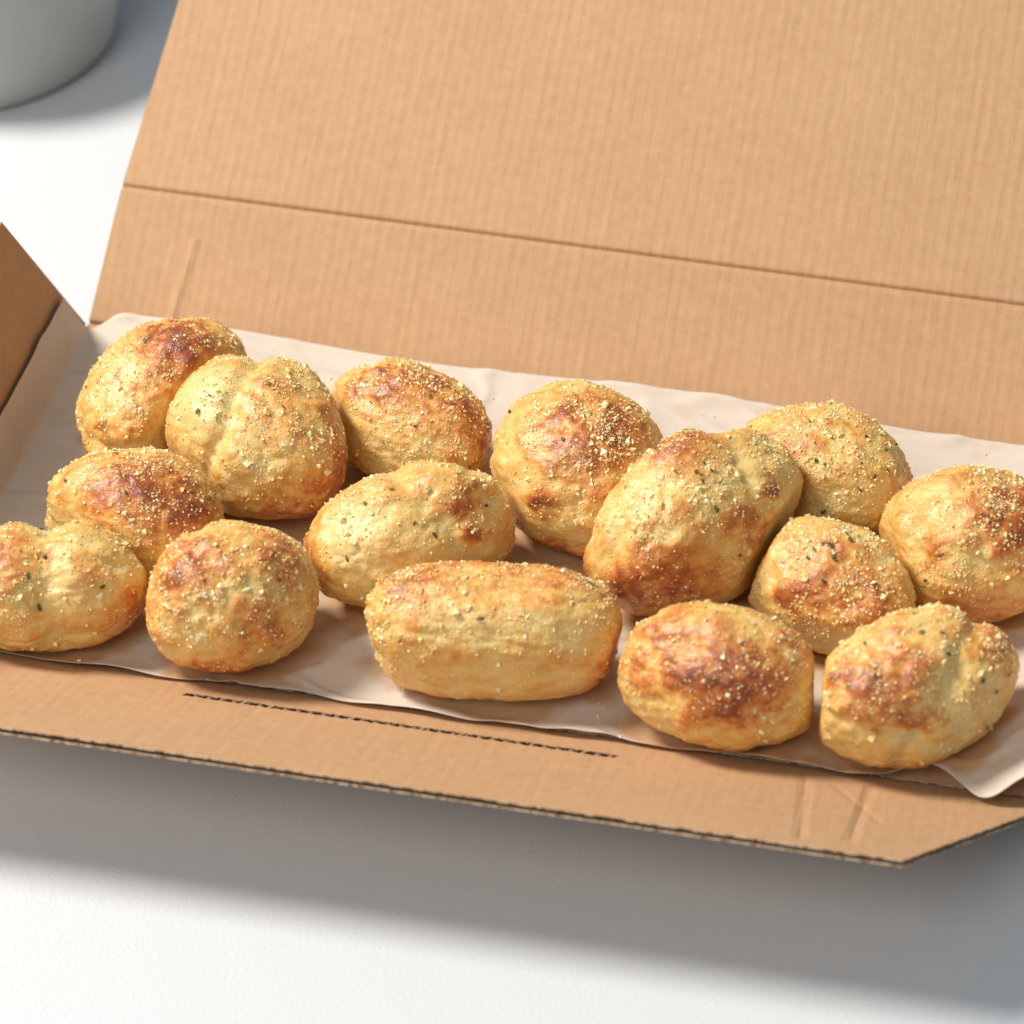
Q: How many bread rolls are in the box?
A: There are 15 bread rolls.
